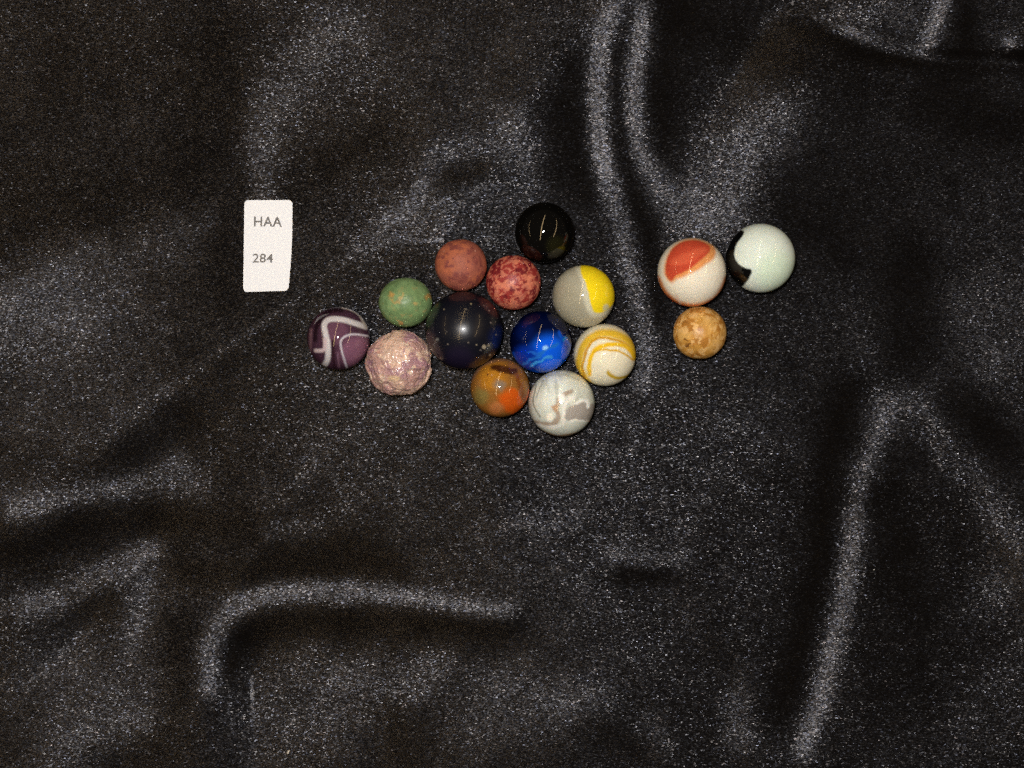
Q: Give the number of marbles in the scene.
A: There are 15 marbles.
